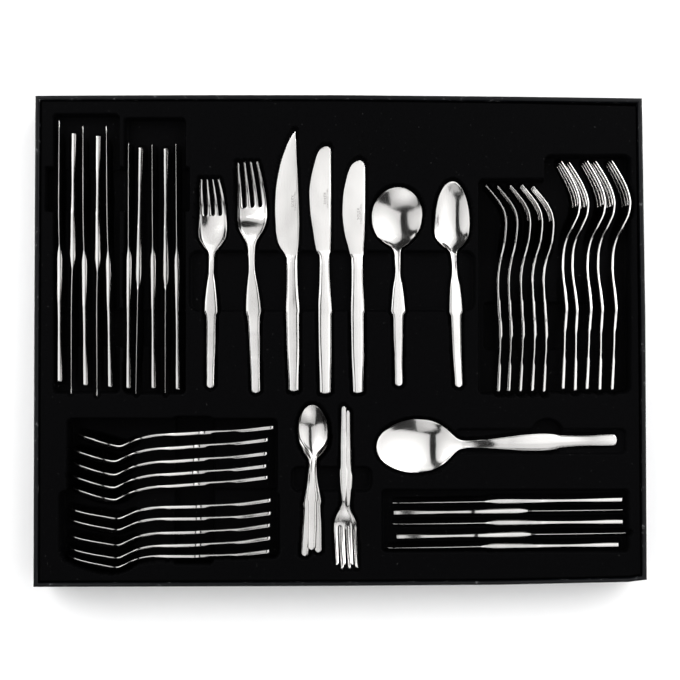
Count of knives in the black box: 18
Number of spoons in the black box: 16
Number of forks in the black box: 14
